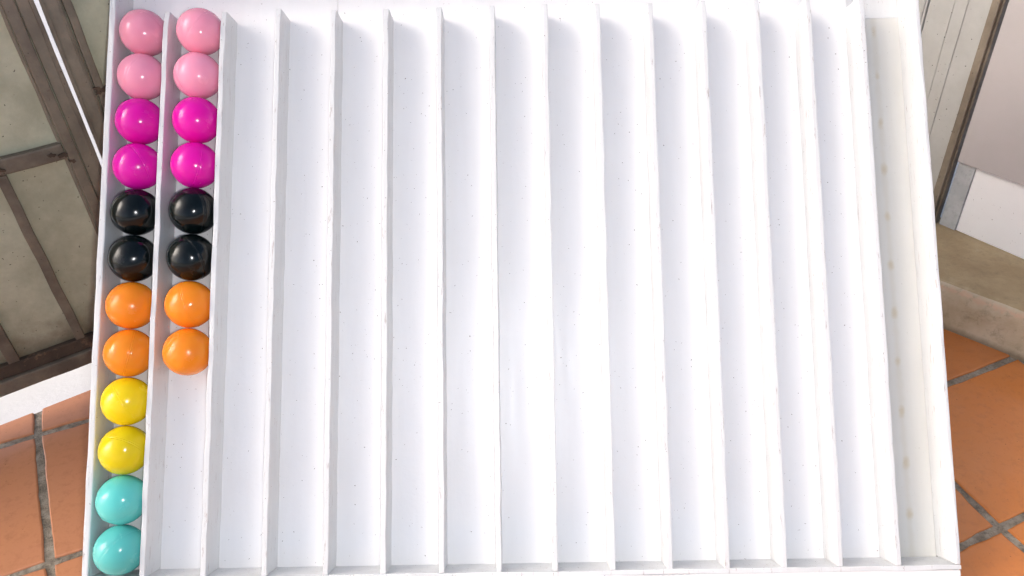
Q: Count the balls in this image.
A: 20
